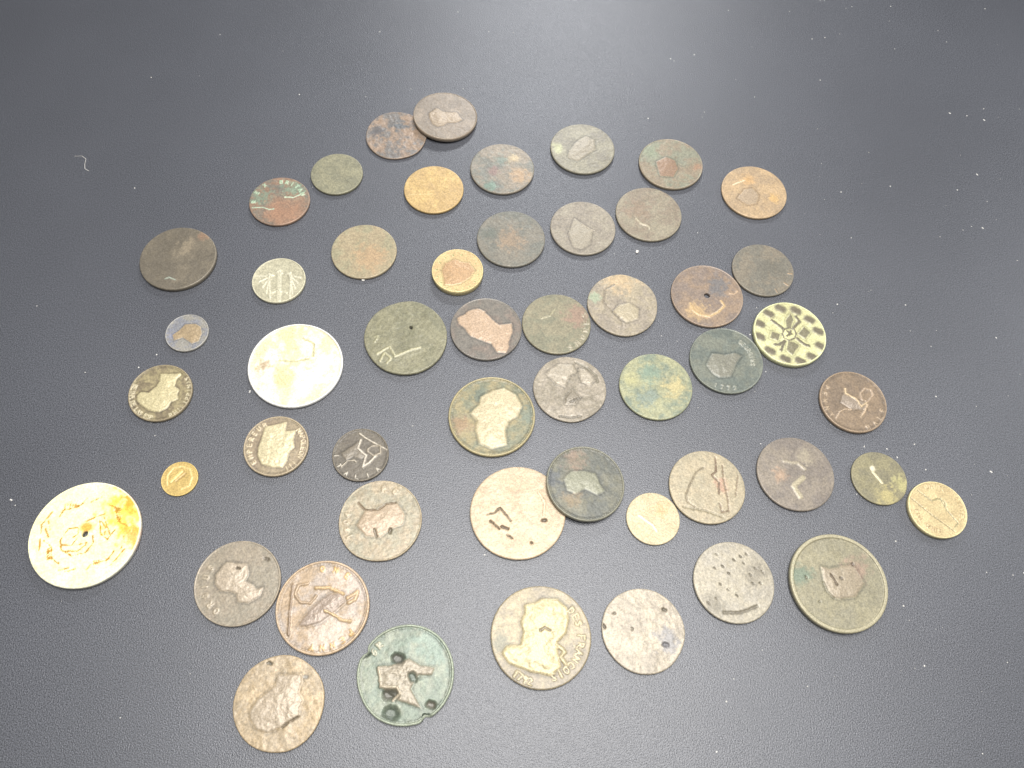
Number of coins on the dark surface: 50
